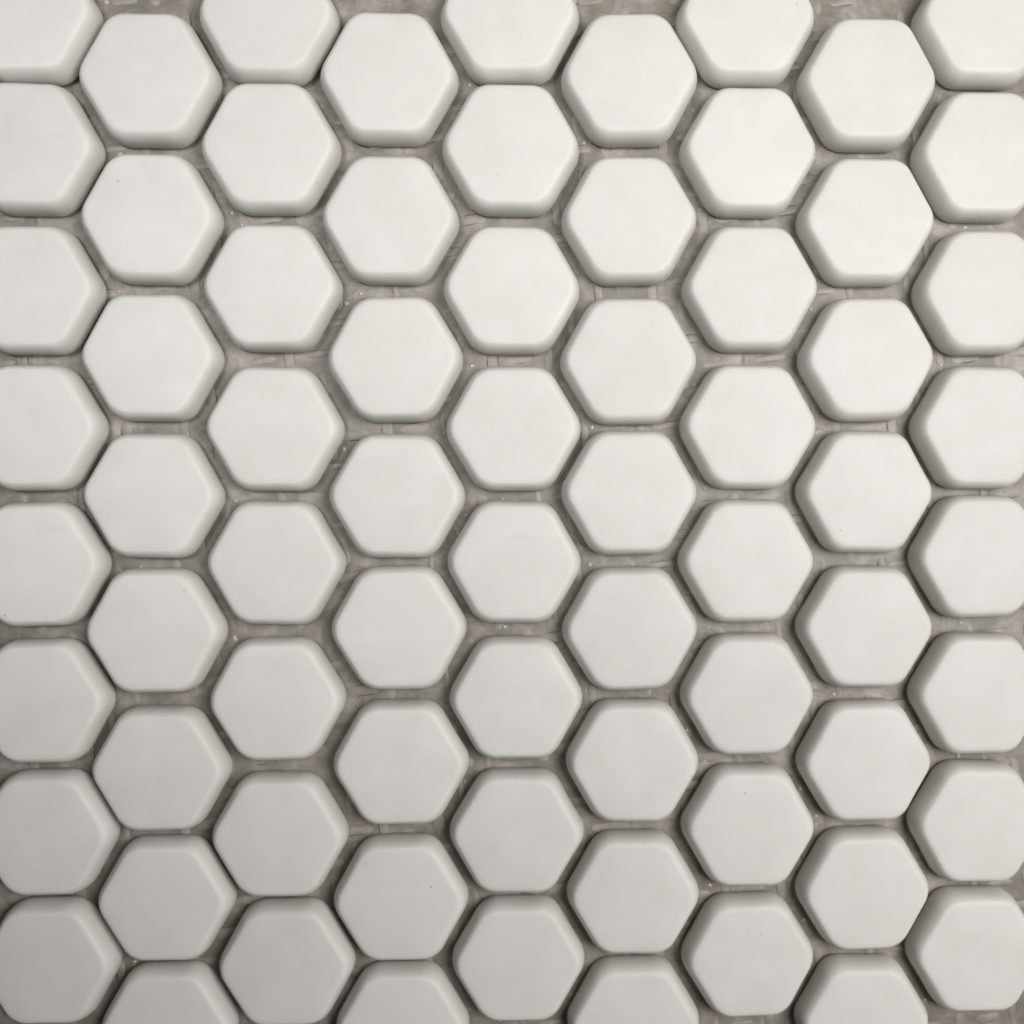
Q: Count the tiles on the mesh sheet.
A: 72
